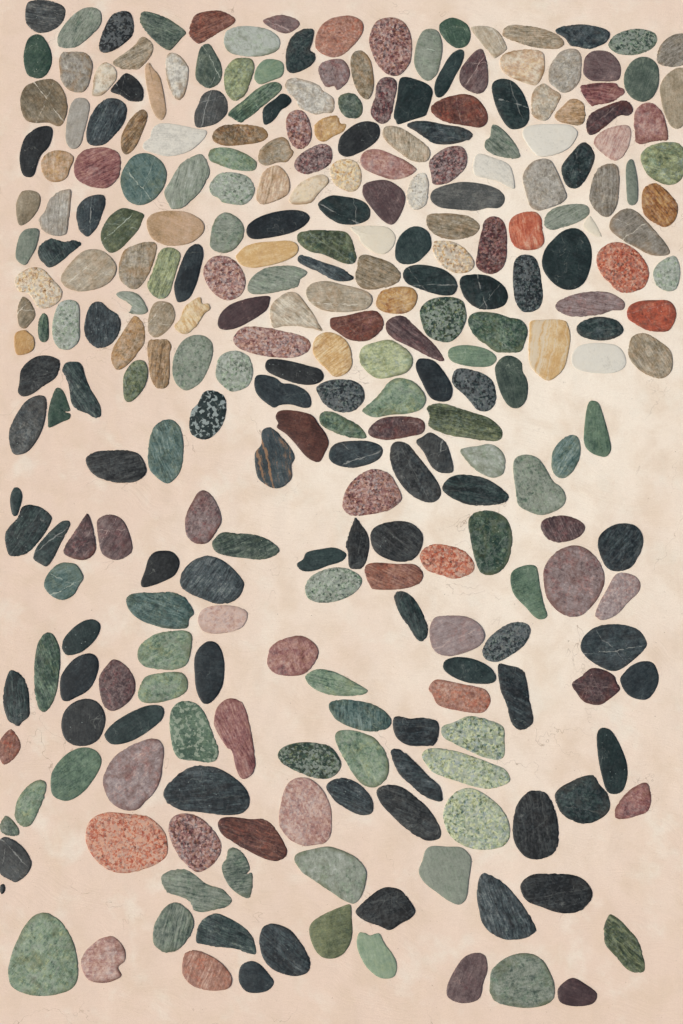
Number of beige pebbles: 59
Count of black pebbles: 81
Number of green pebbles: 78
